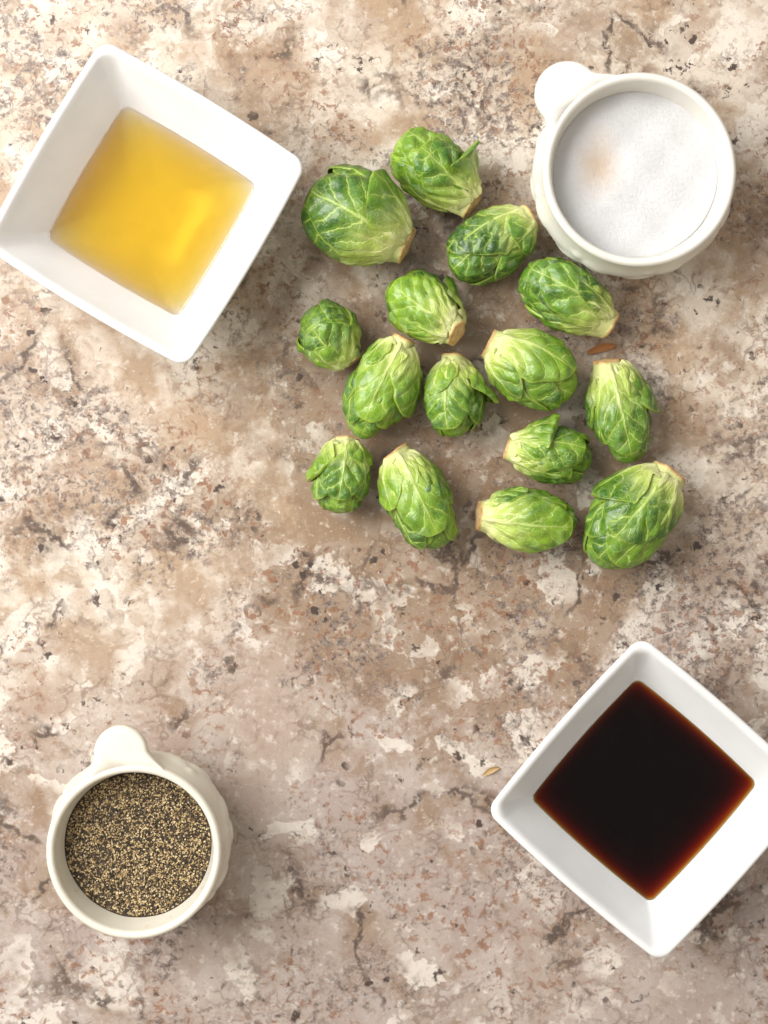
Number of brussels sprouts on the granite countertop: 15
